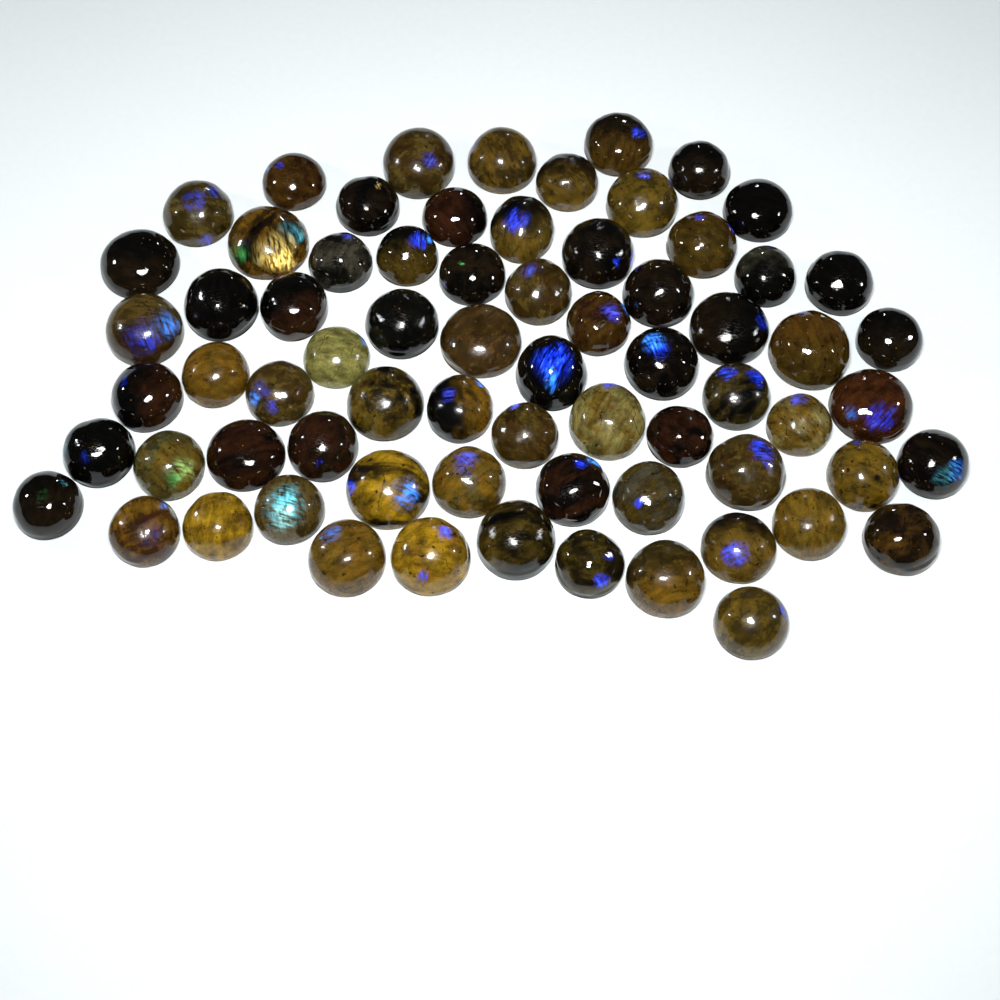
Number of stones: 70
